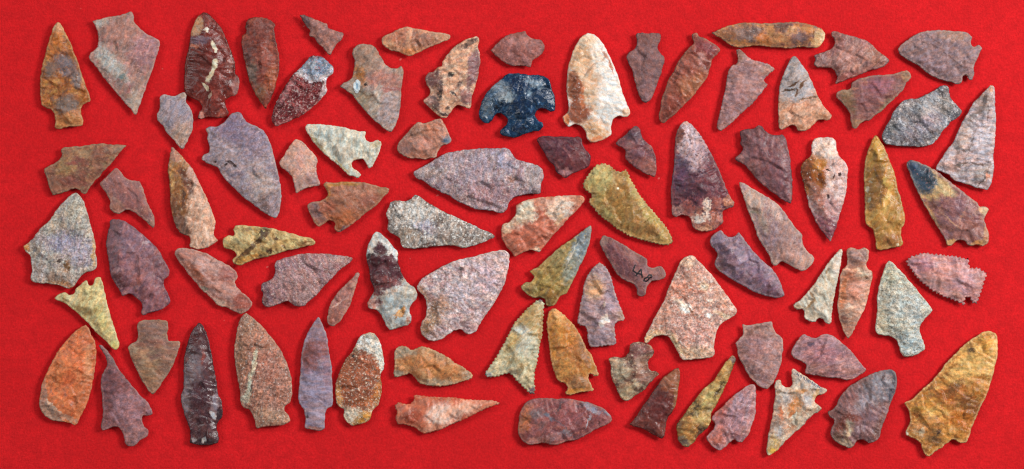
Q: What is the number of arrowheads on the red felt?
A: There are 82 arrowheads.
